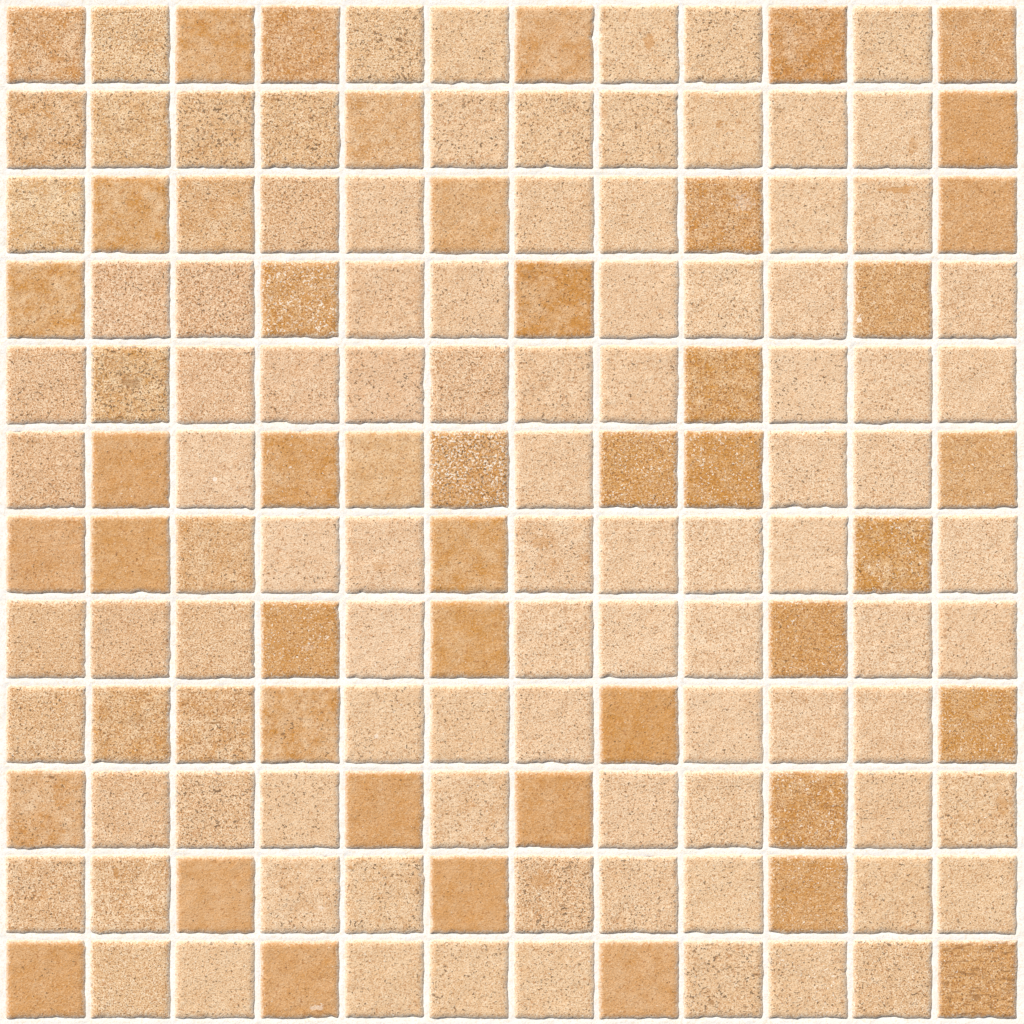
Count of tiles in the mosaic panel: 144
